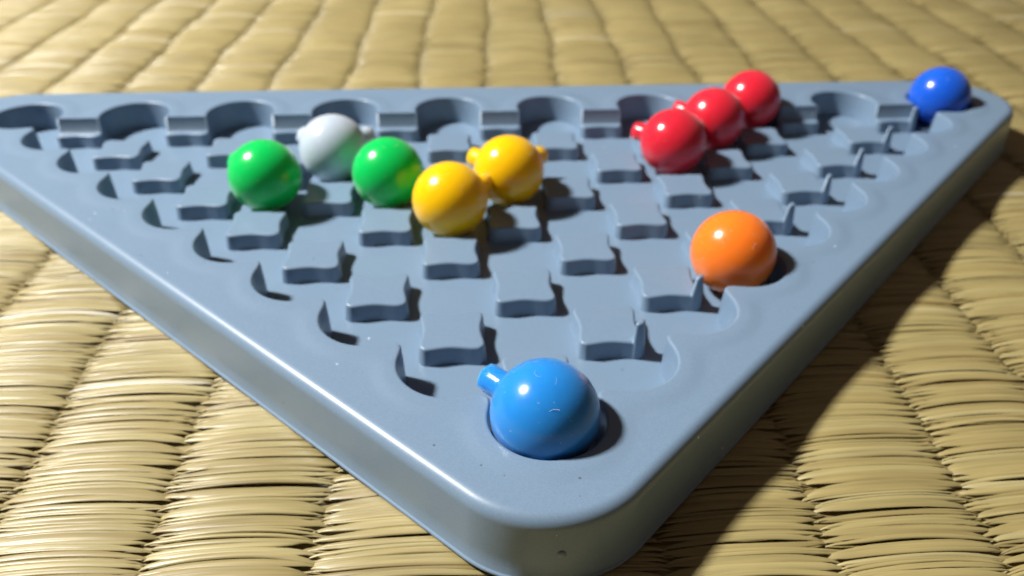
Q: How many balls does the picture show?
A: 11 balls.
